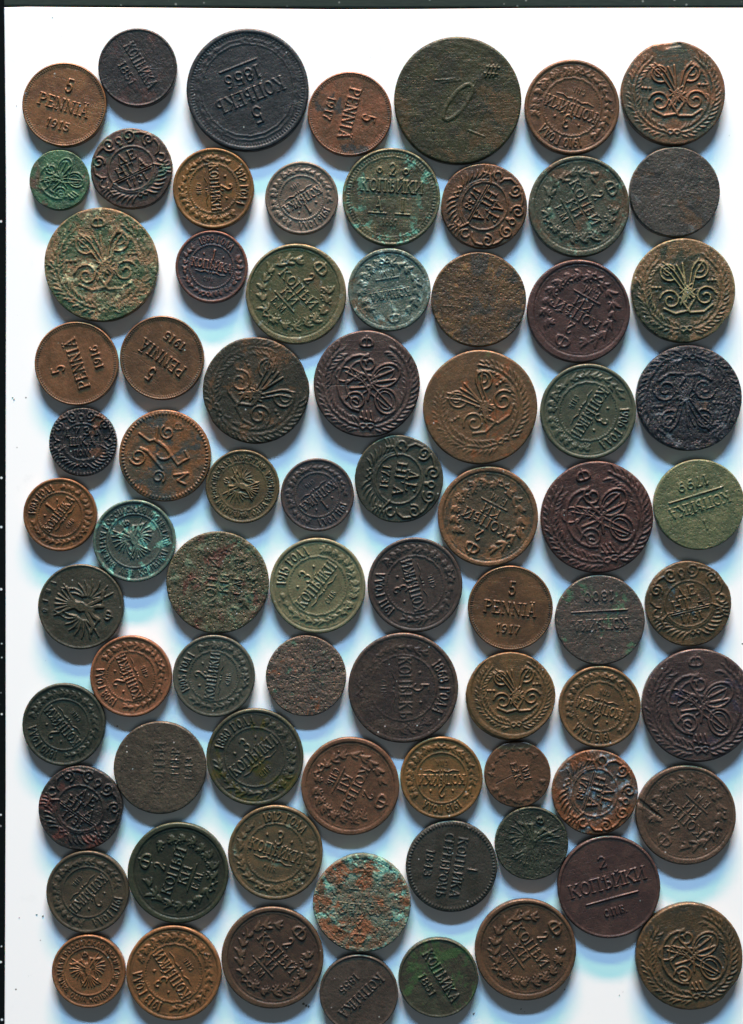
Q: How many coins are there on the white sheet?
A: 76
